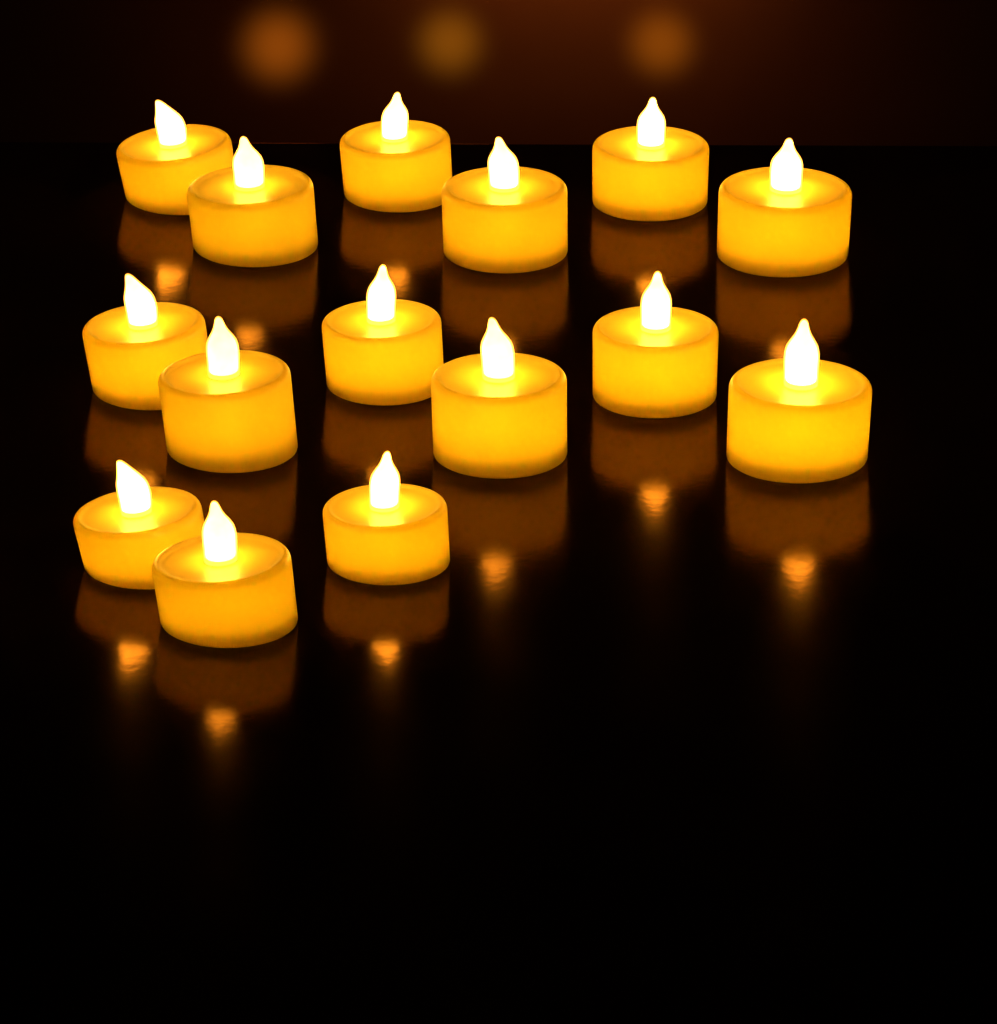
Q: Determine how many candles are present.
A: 15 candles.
